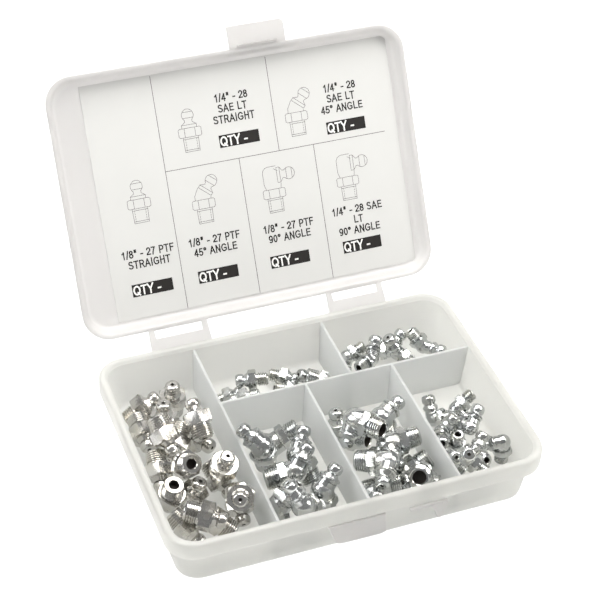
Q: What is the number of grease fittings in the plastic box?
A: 55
